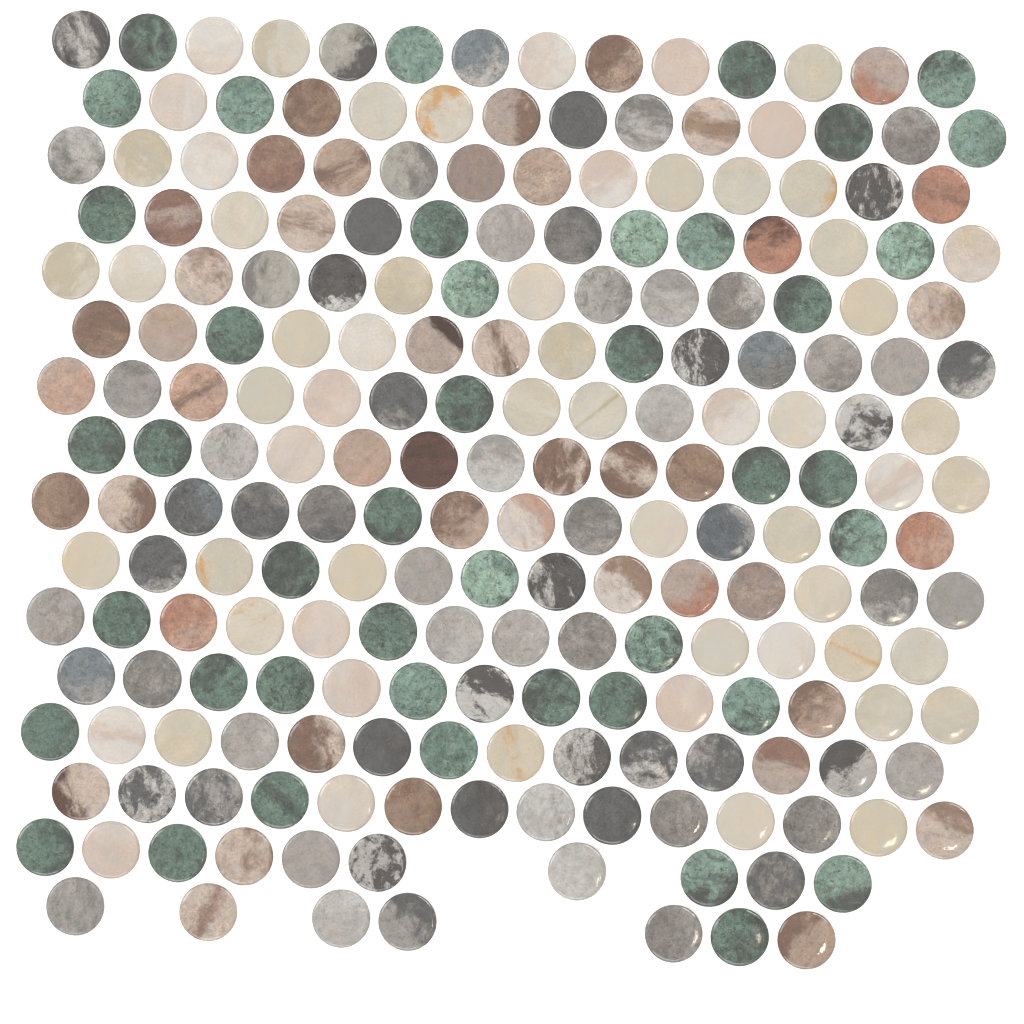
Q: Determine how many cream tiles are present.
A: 59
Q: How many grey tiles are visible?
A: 67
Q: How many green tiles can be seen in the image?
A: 43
